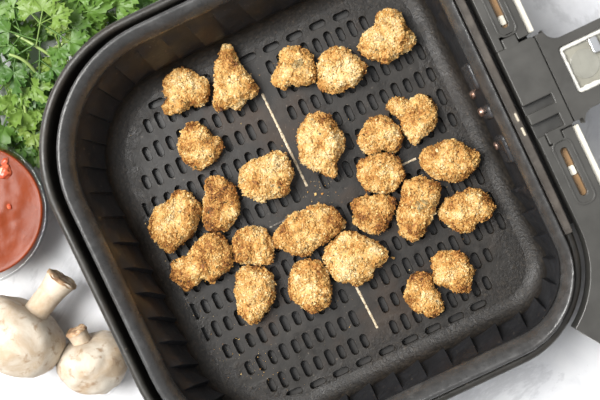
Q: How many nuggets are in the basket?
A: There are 25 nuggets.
